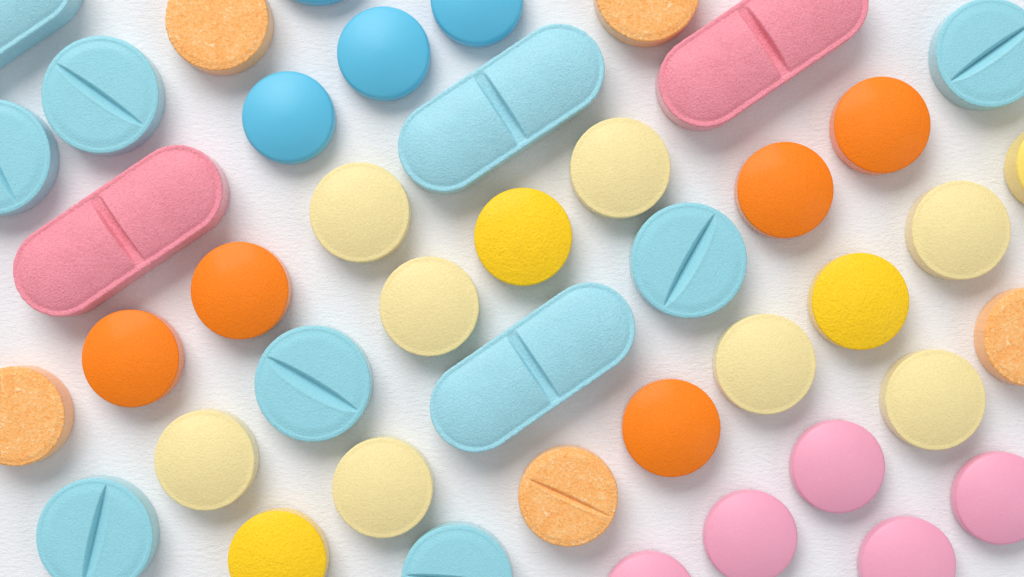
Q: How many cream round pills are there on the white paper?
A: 8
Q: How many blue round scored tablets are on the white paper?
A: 7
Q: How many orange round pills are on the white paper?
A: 5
